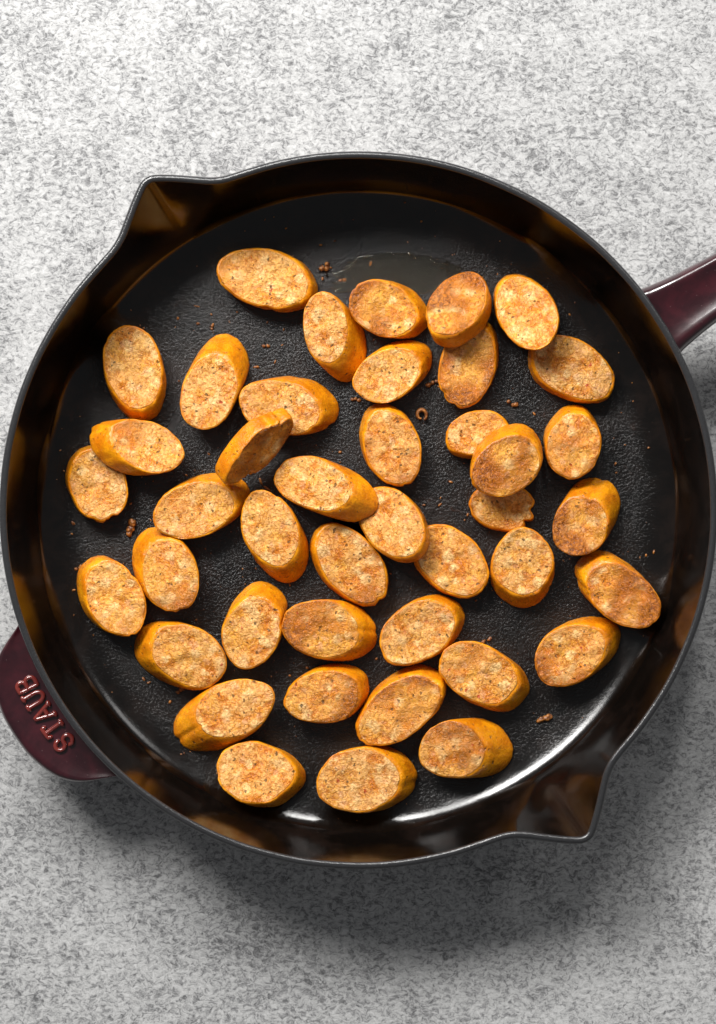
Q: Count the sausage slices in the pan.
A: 42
